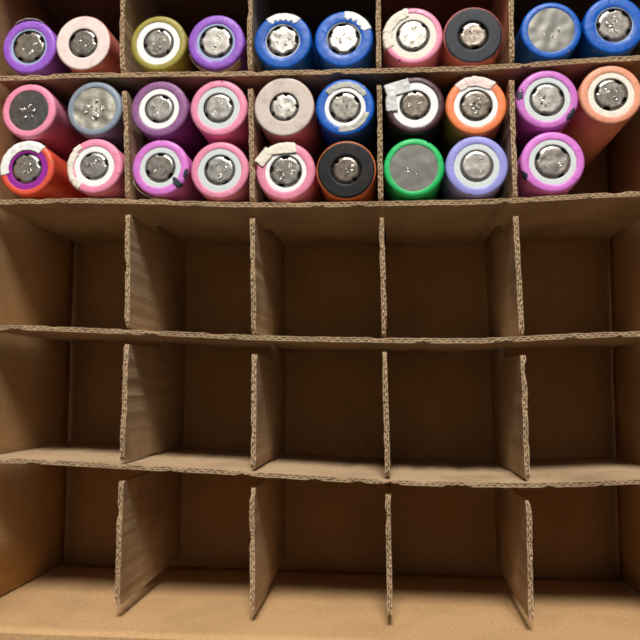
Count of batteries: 29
